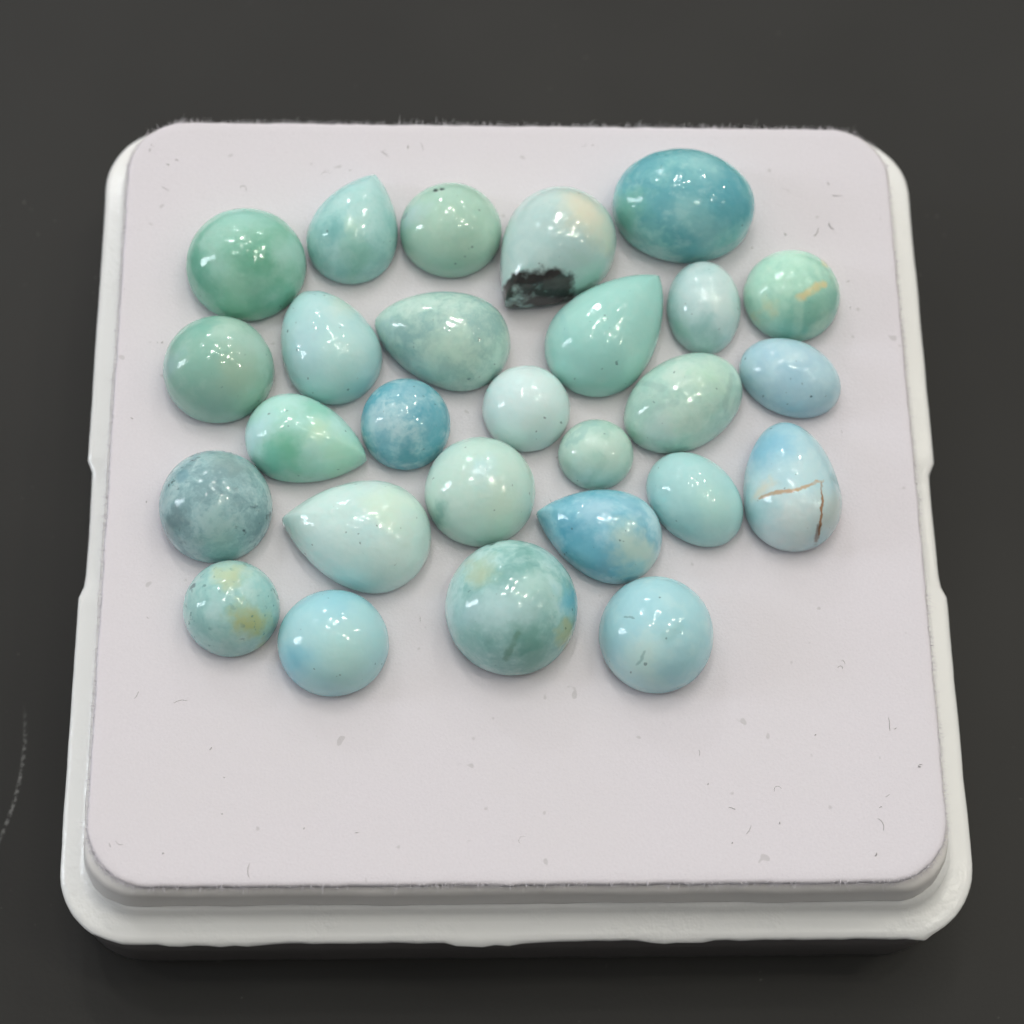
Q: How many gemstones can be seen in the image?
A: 27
